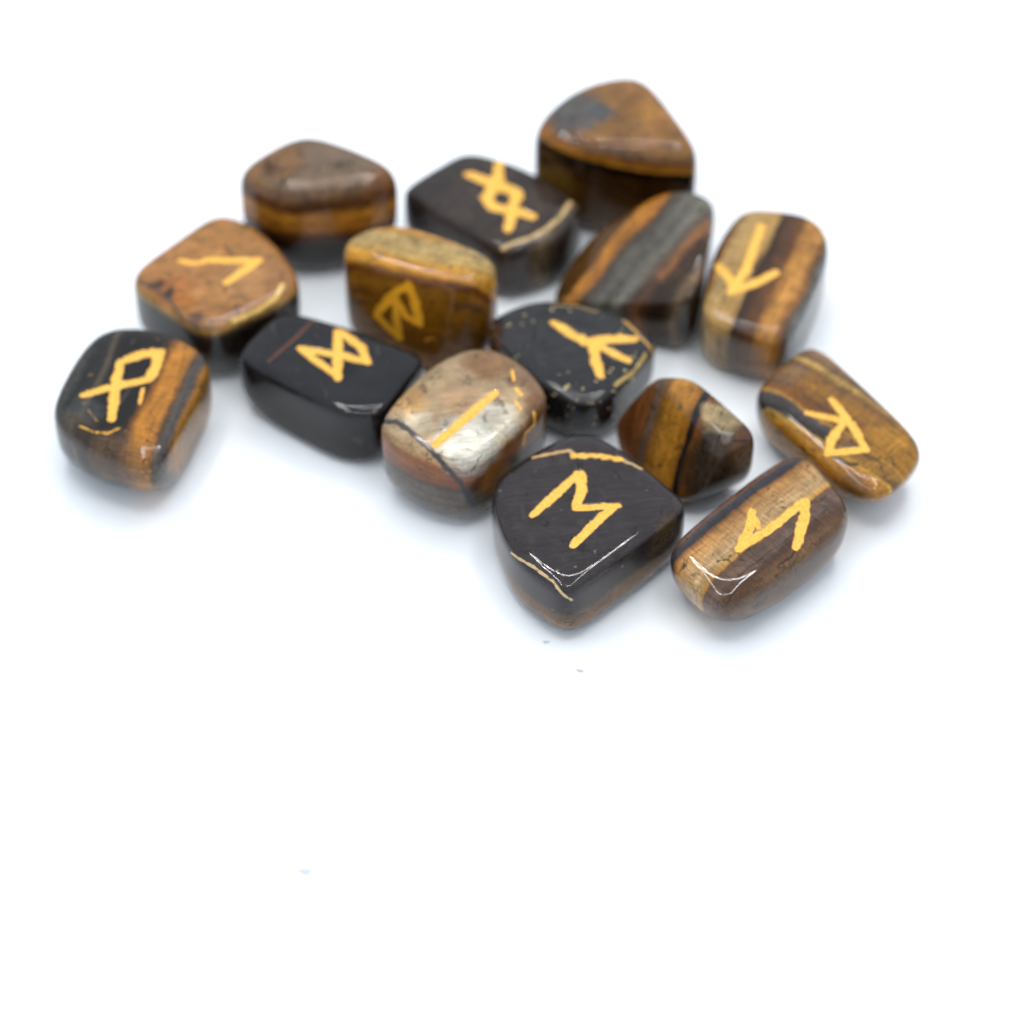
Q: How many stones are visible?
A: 15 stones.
